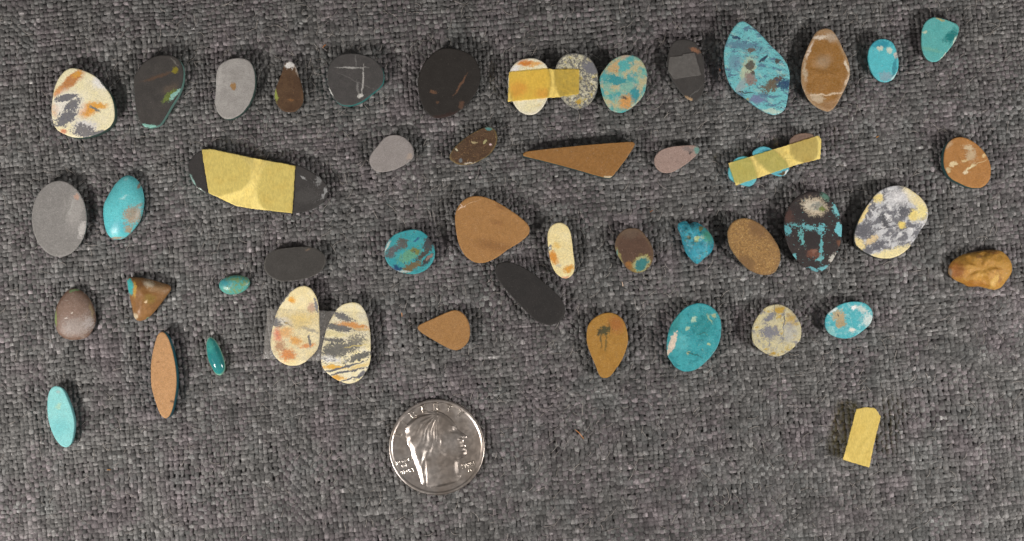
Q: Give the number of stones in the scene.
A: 50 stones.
